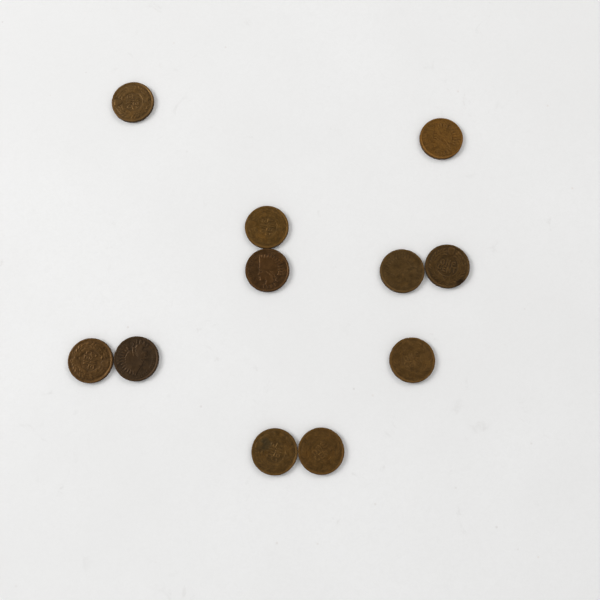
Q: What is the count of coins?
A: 11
